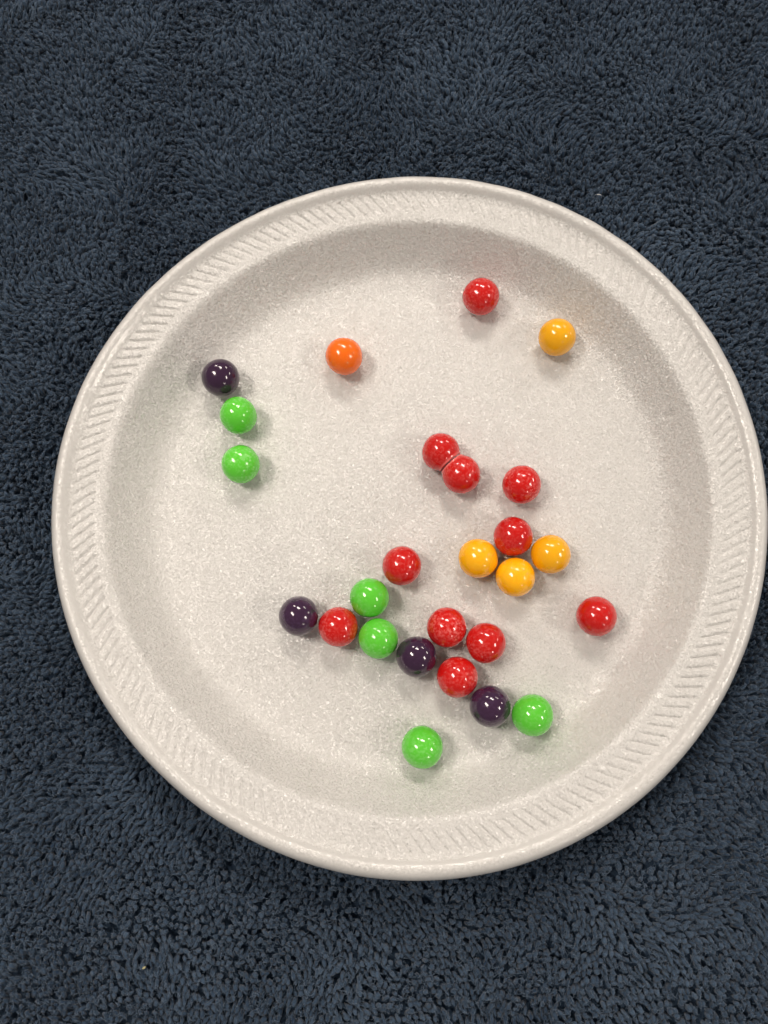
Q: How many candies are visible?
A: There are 26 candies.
